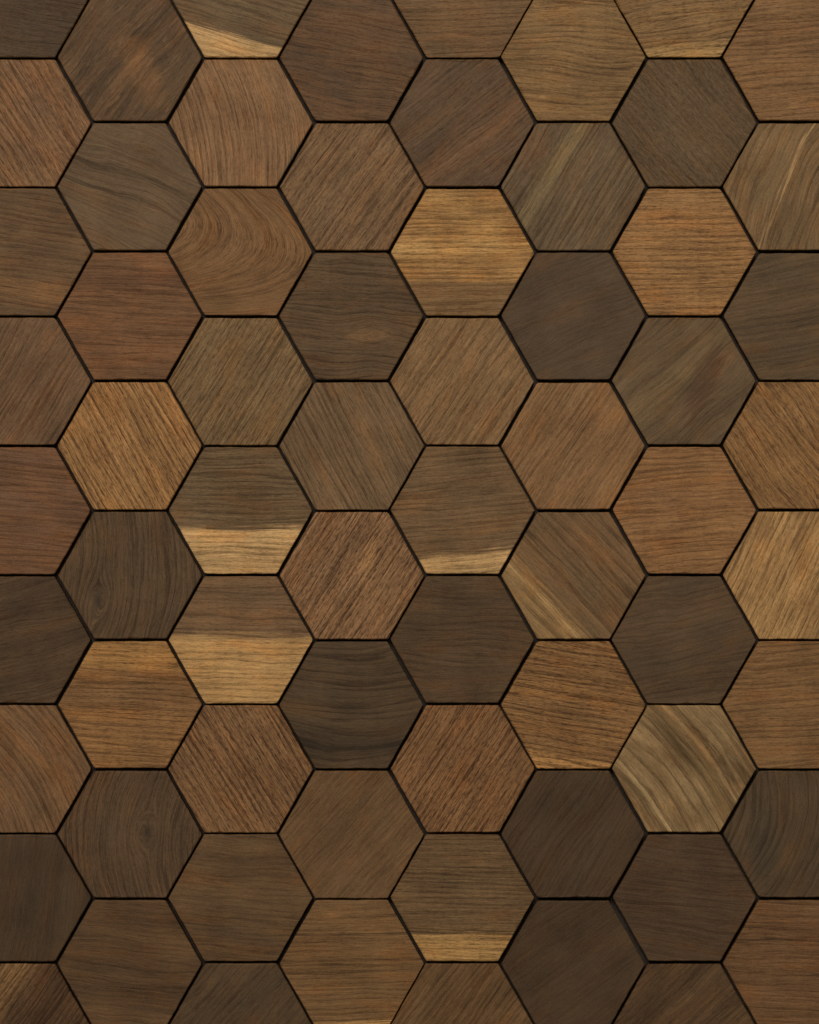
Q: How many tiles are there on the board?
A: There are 68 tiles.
